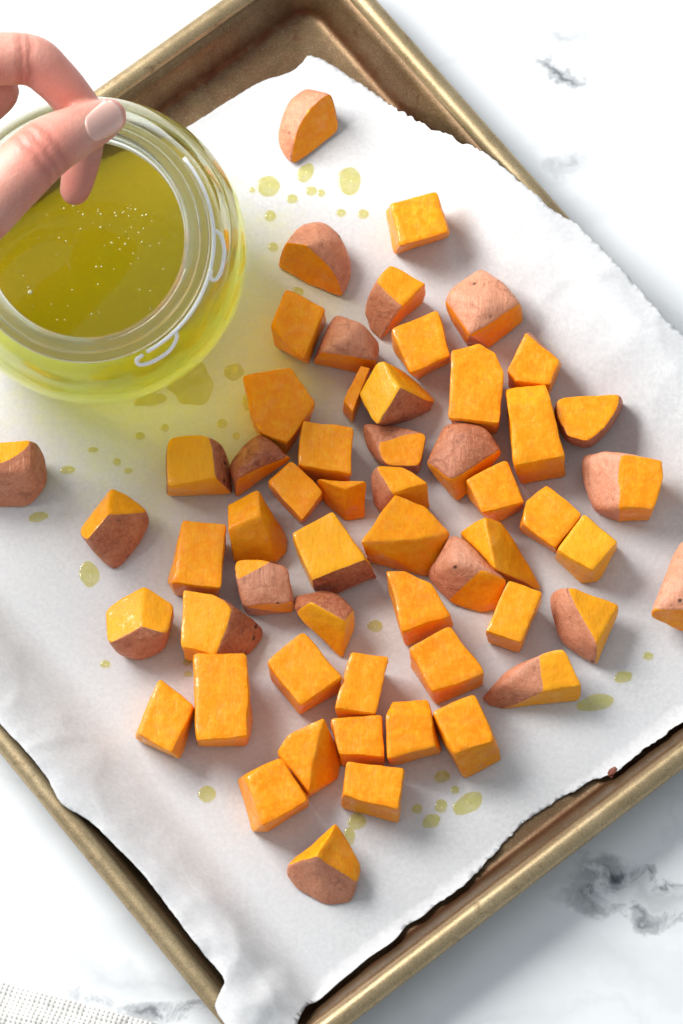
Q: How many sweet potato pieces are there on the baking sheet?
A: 56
